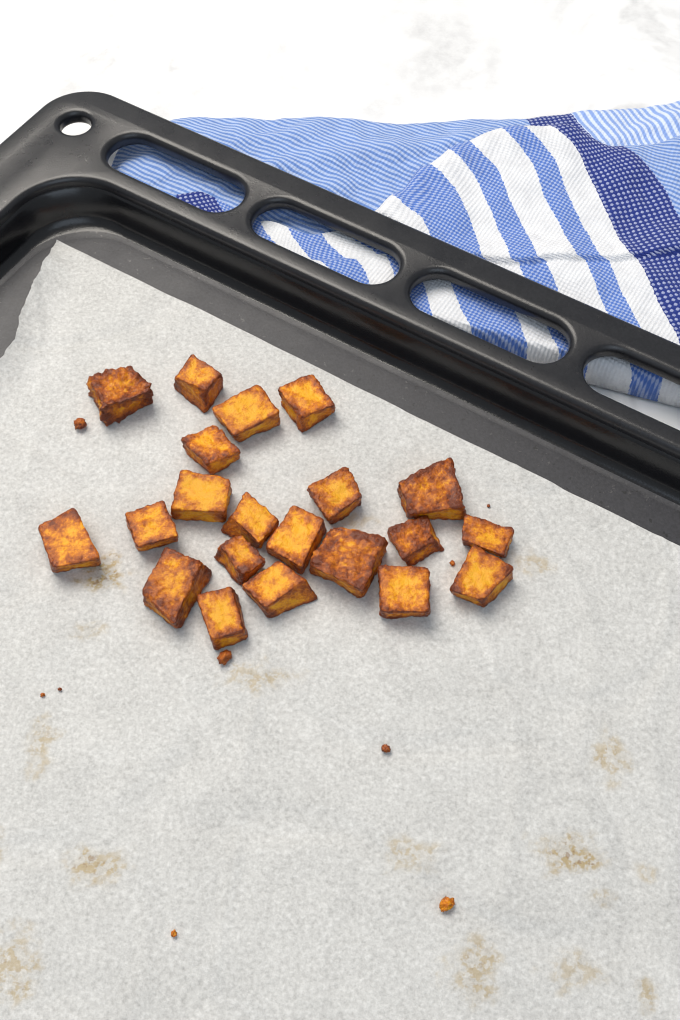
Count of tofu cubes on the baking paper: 21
